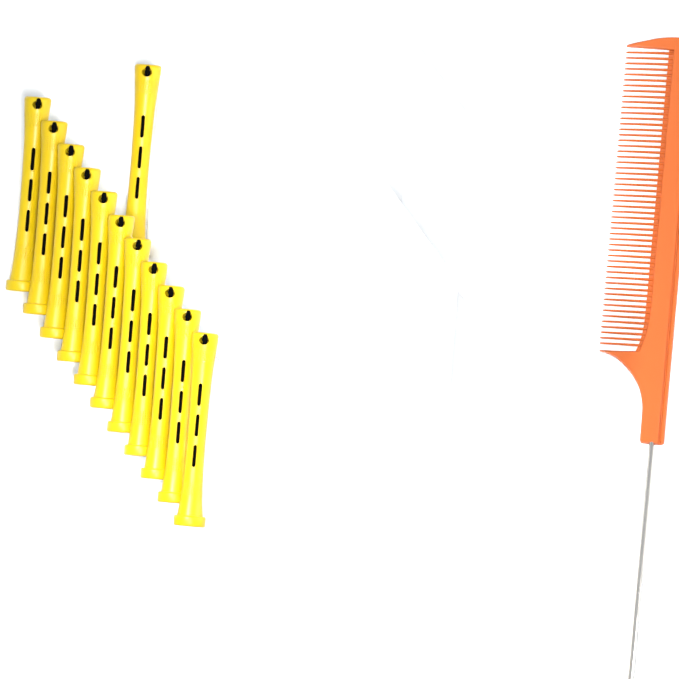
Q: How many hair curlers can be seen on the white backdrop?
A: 12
